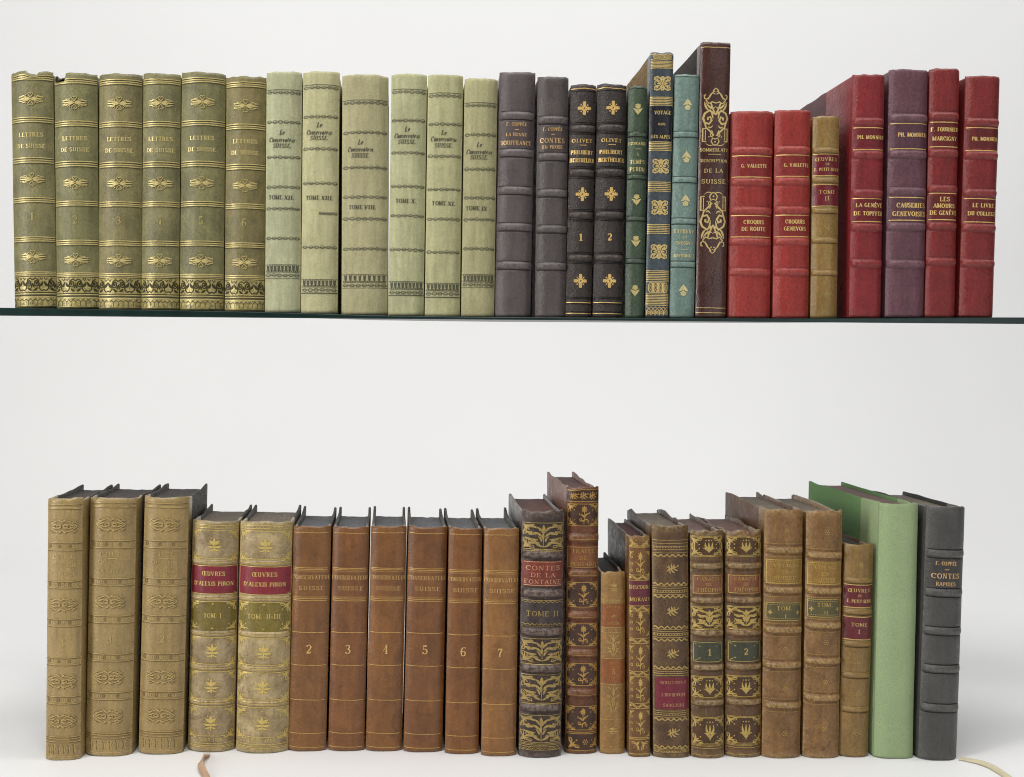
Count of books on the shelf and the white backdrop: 50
